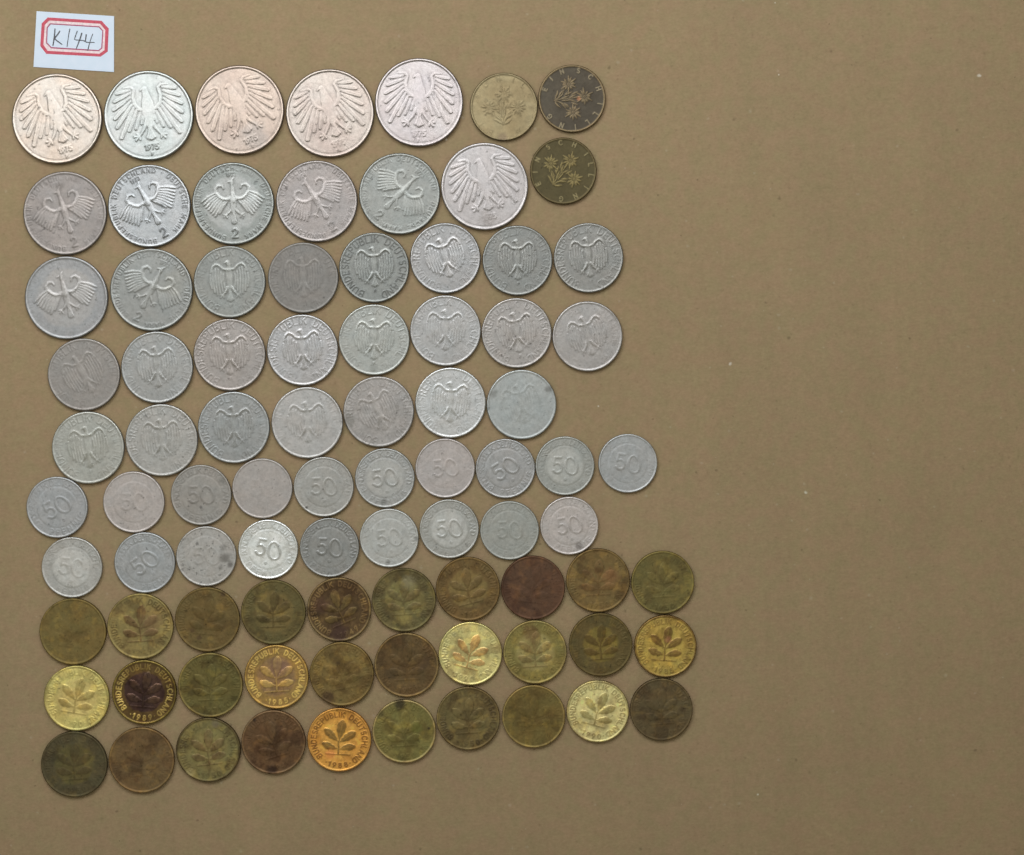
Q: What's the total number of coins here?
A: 86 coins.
